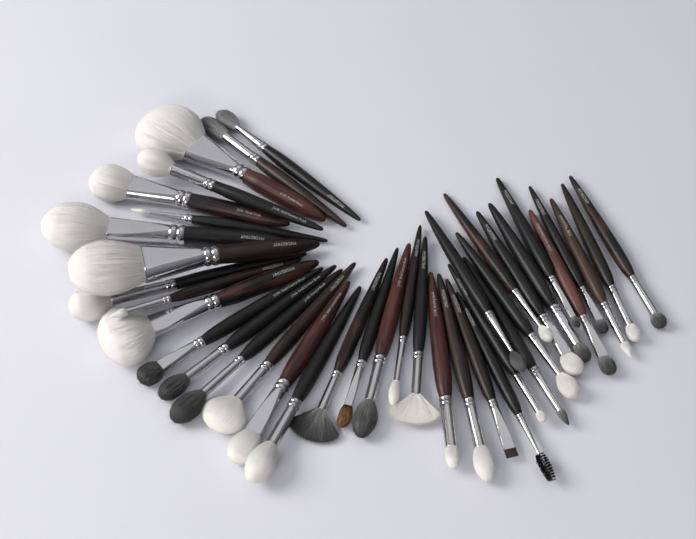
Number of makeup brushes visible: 39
